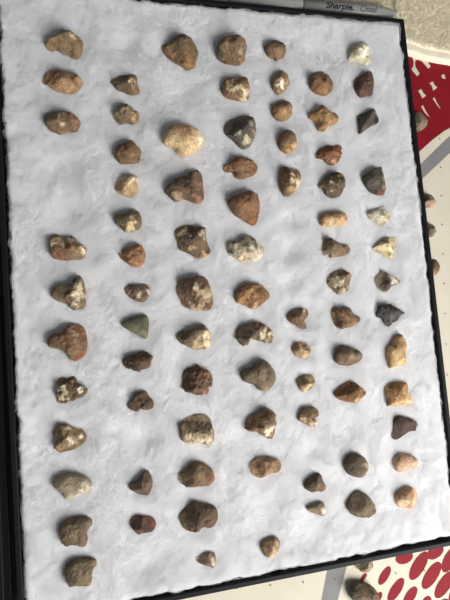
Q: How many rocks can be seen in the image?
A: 88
